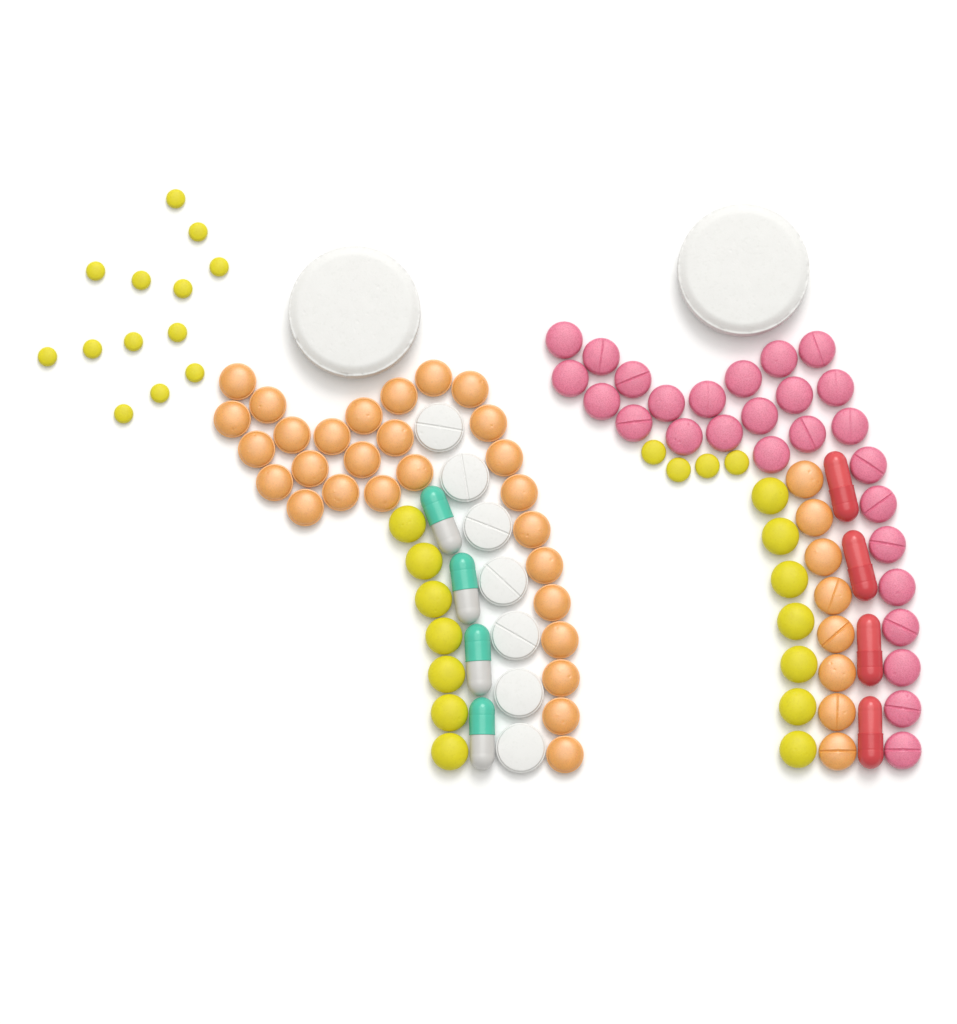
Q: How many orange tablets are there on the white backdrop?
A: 36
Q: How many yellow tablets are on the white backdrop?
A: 31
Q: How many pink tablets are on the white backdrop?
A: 27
